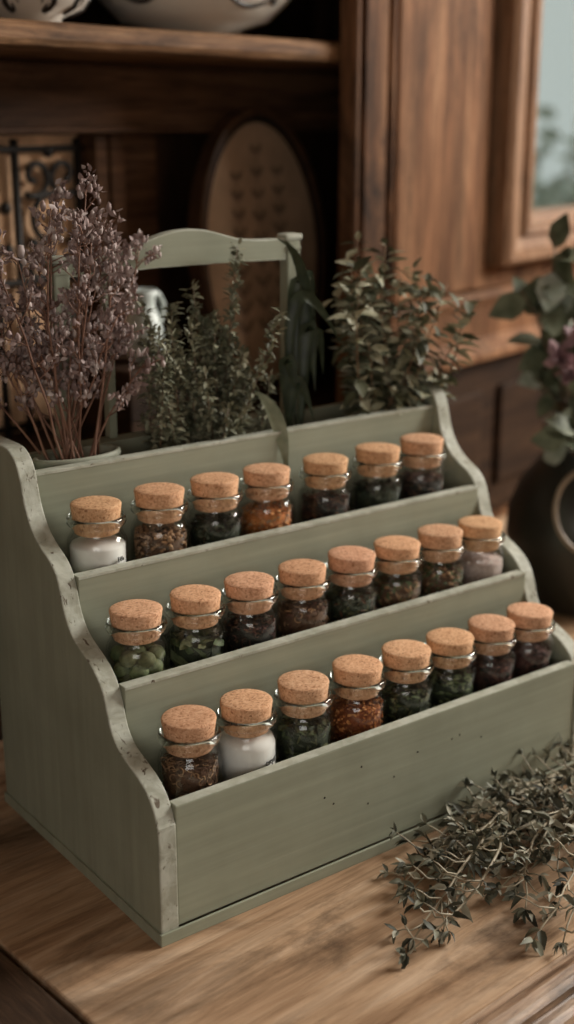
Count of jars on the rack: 23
